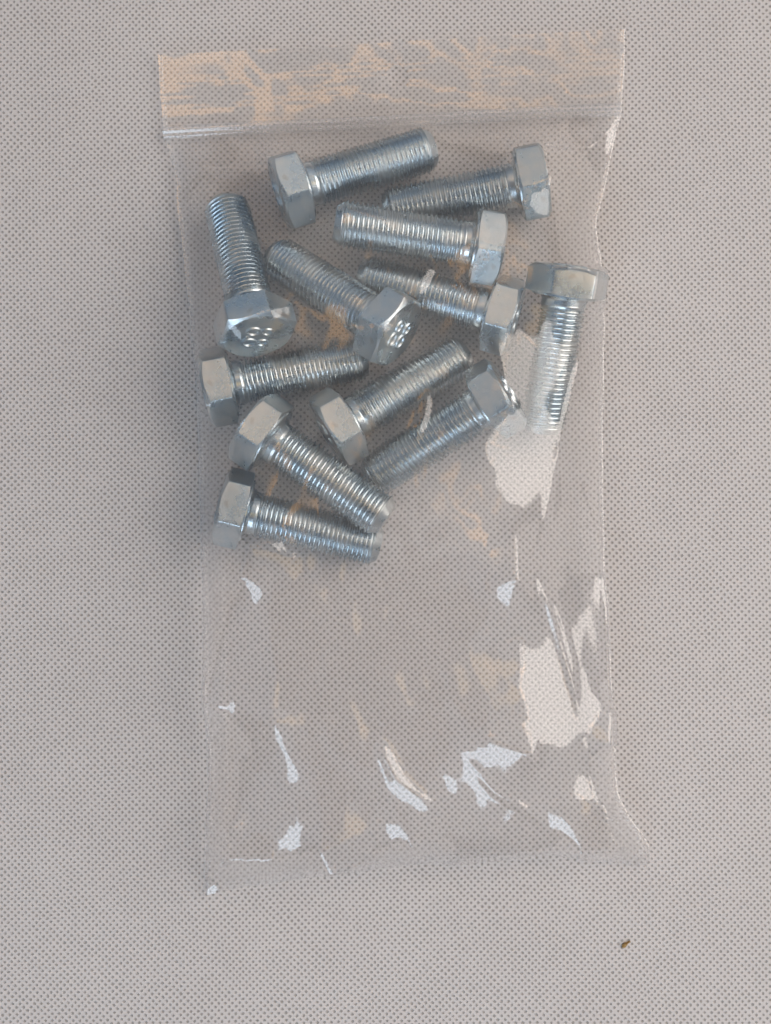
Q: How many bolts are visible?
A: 12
